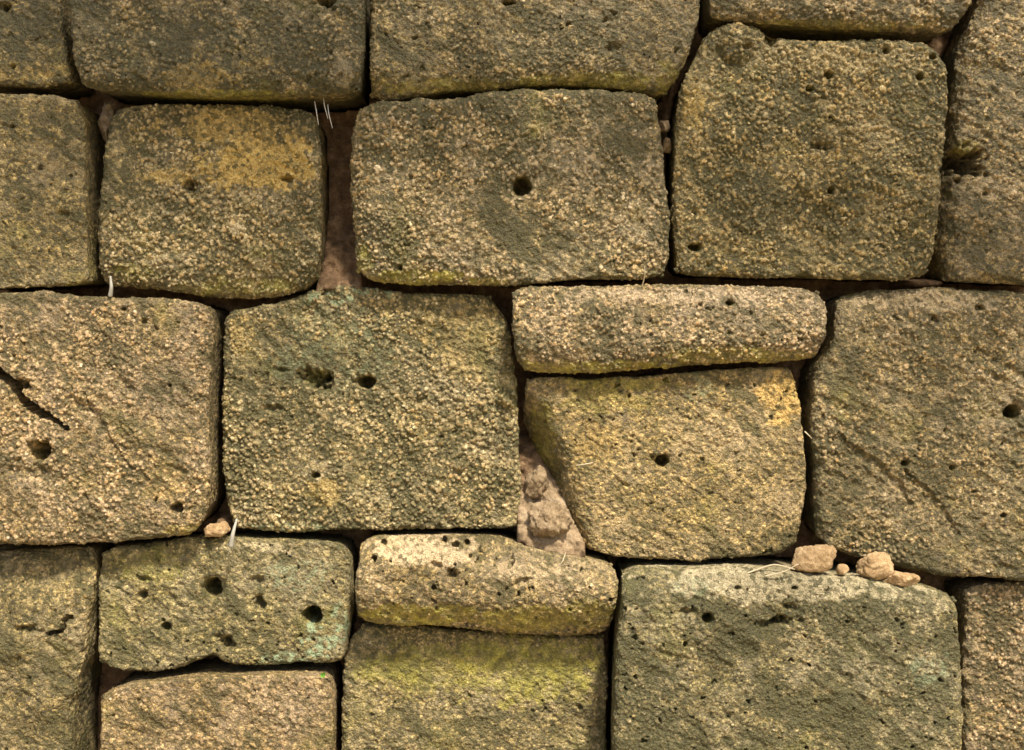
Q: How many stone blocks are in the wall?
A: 21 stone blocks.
